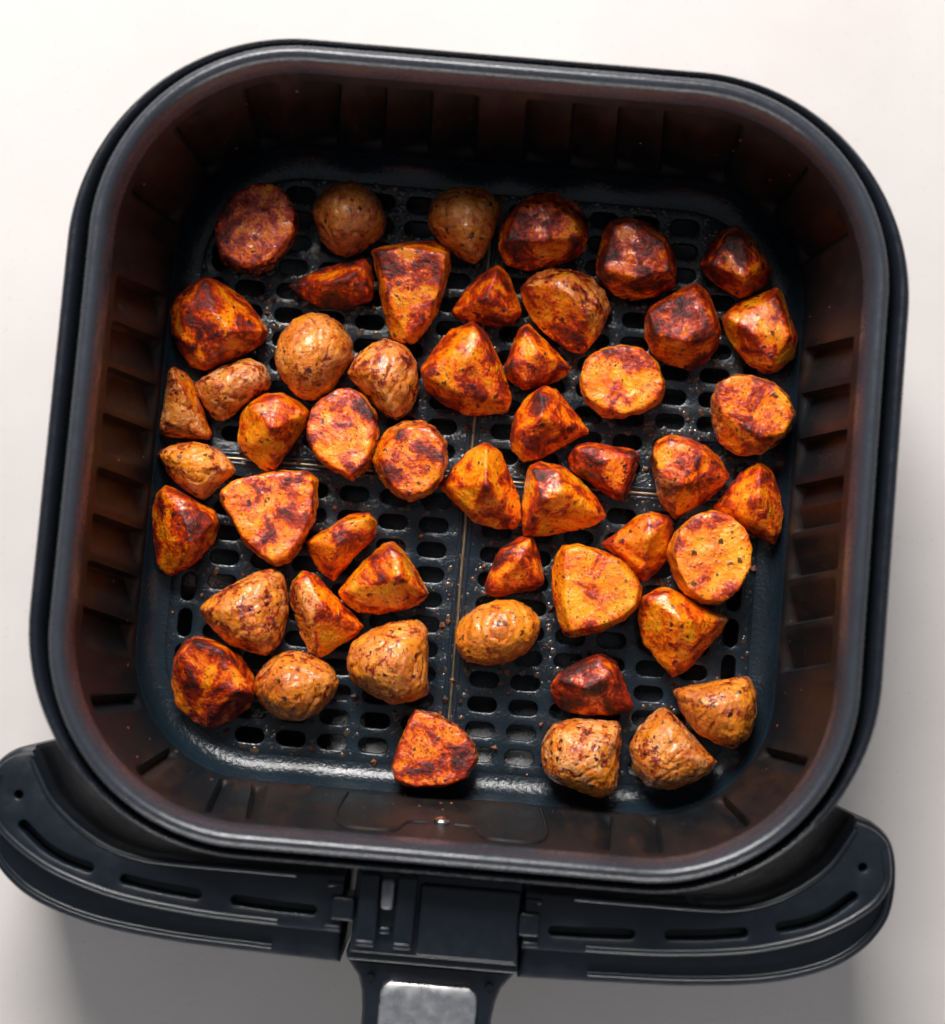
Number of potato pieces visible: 51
